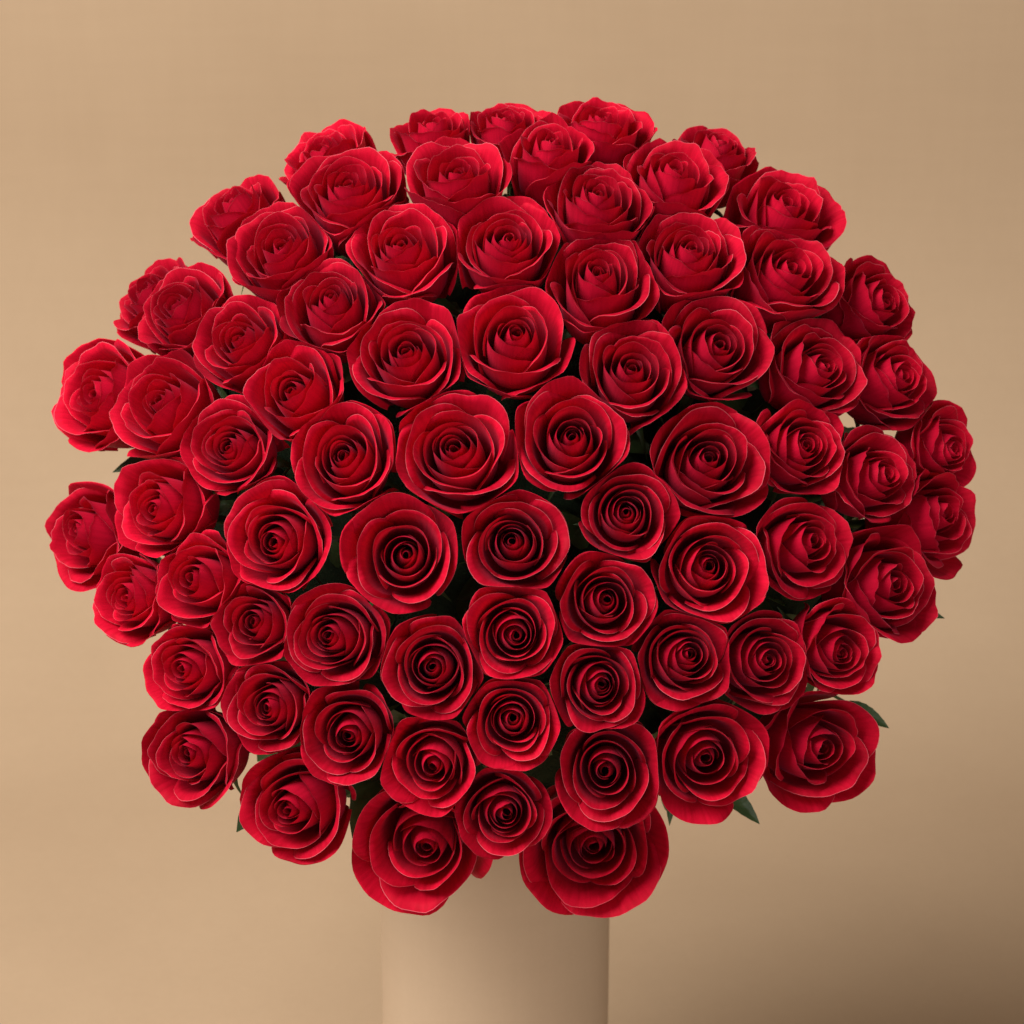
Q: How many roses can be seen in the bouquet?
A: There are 74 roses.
